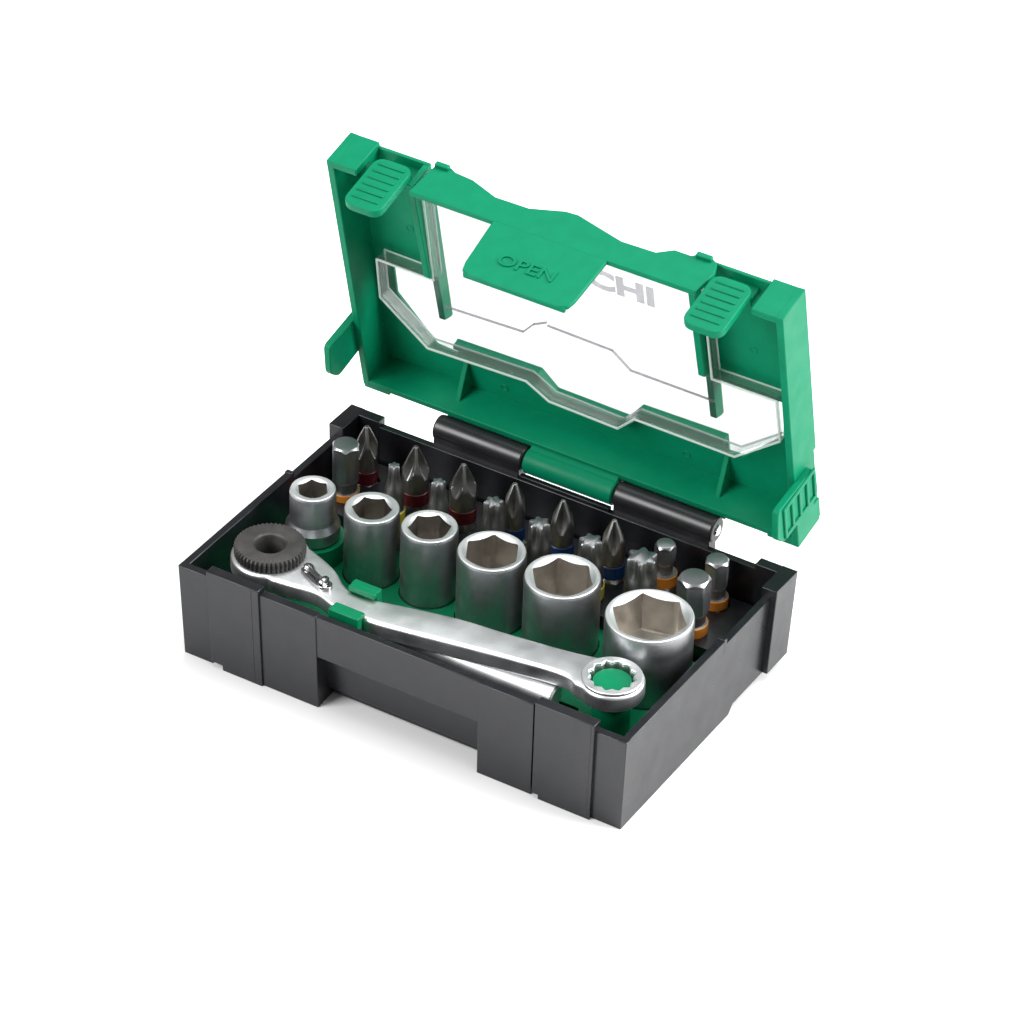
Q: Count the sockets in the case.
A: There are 6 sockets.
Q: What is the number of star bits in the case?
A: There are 6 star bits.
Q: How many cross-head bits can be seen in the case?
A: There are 6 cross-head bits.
